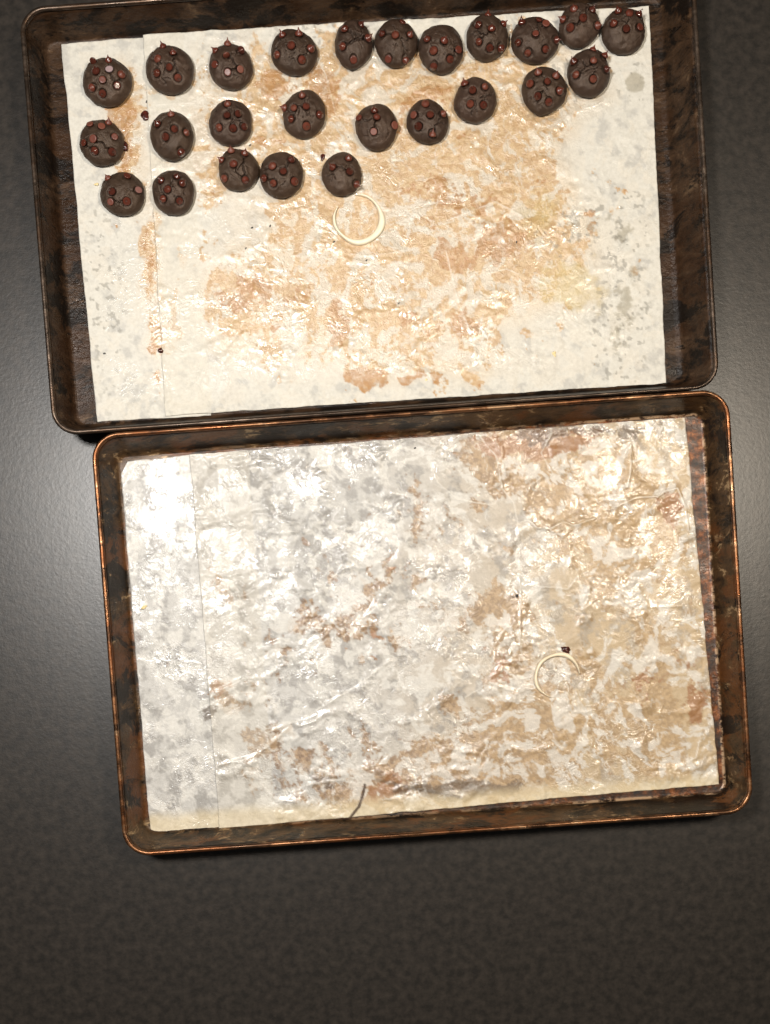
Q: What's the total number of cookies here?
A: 25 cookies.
